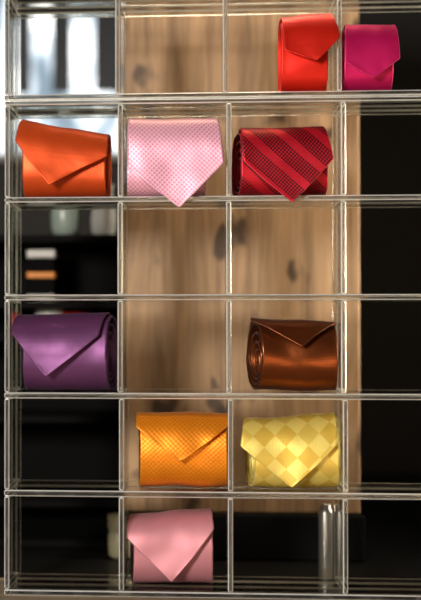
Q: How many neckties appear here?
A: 10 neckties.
